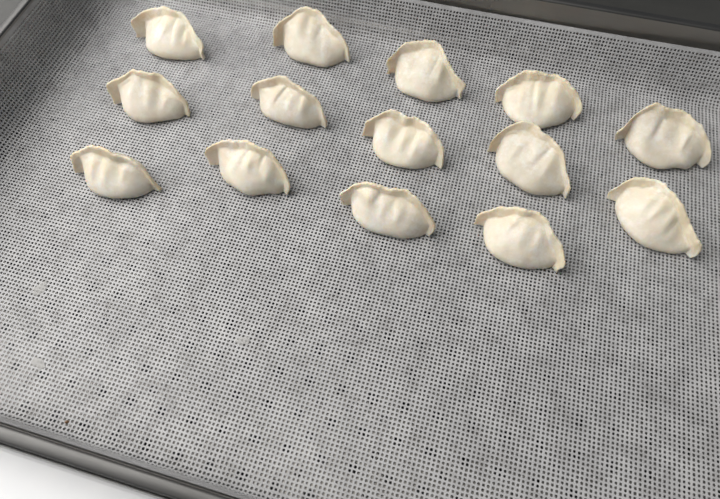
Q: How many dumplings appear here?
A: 14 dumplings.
